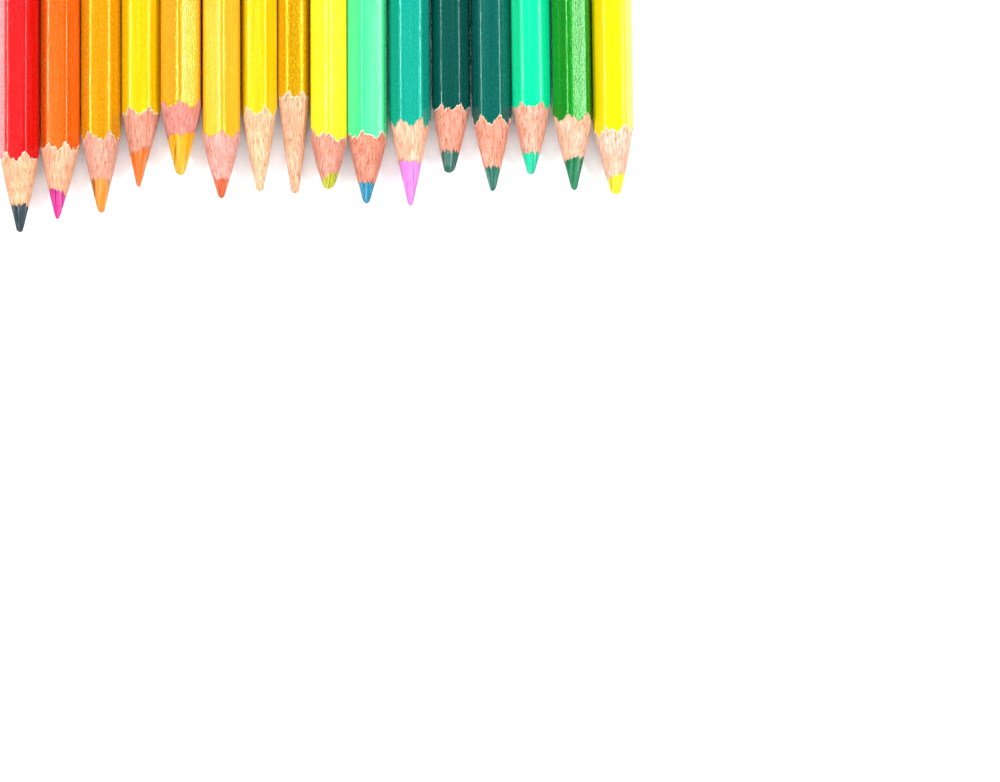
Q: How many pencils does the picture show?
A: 16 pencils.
